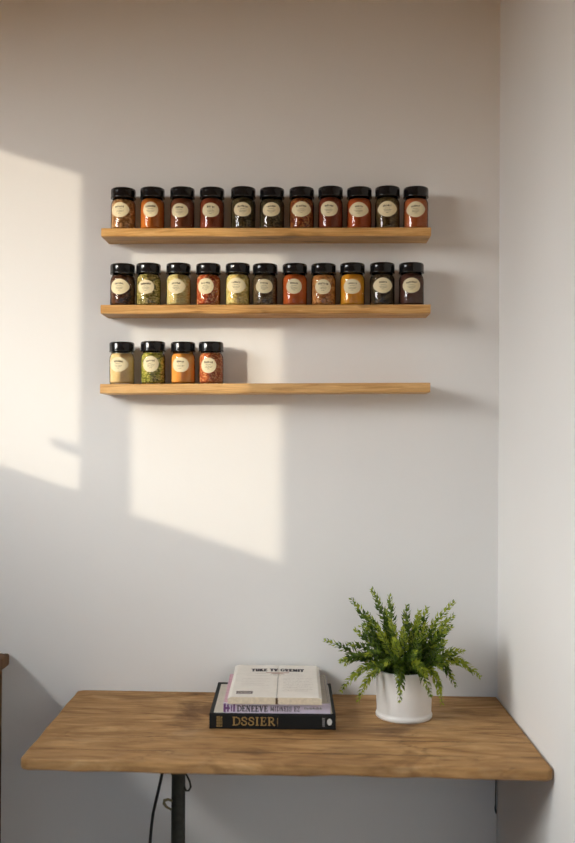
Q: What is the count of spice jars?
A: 26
